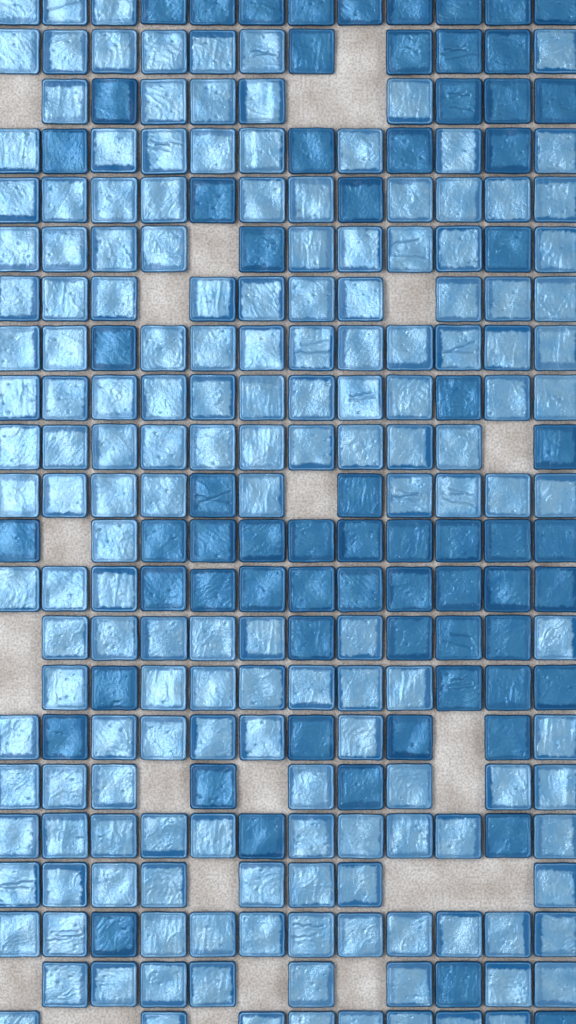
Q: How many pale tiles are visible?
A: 170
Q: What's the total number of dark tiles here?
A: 68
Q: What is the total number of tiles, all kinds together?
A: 238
